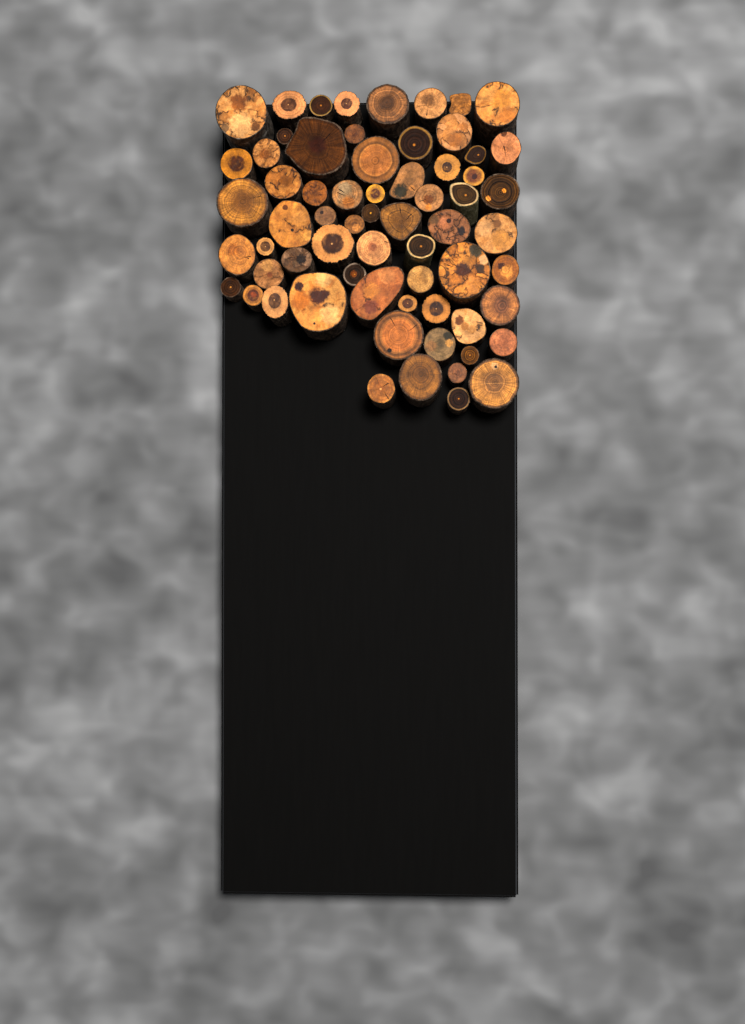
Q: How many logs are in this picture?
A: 65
